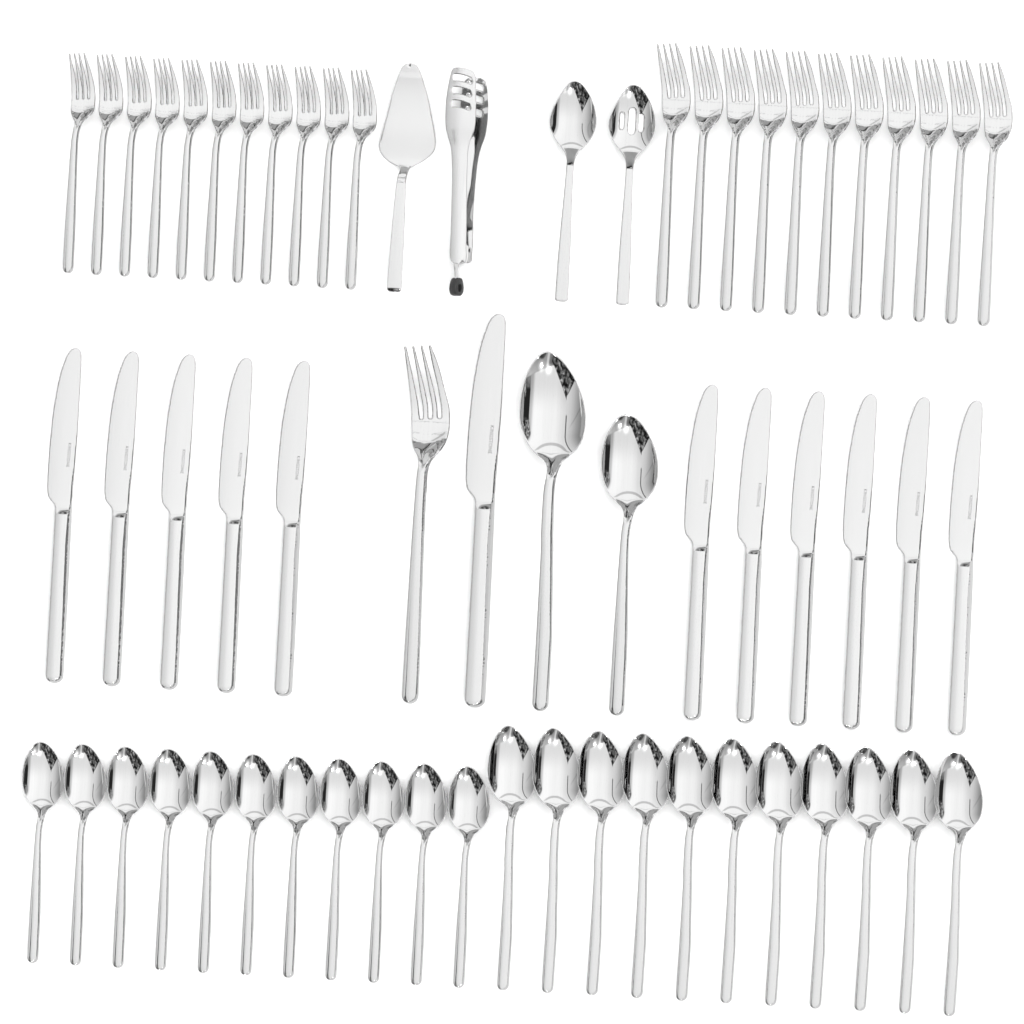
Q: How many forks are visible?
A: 23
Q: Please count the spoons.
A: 26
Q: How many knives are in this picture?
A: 12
